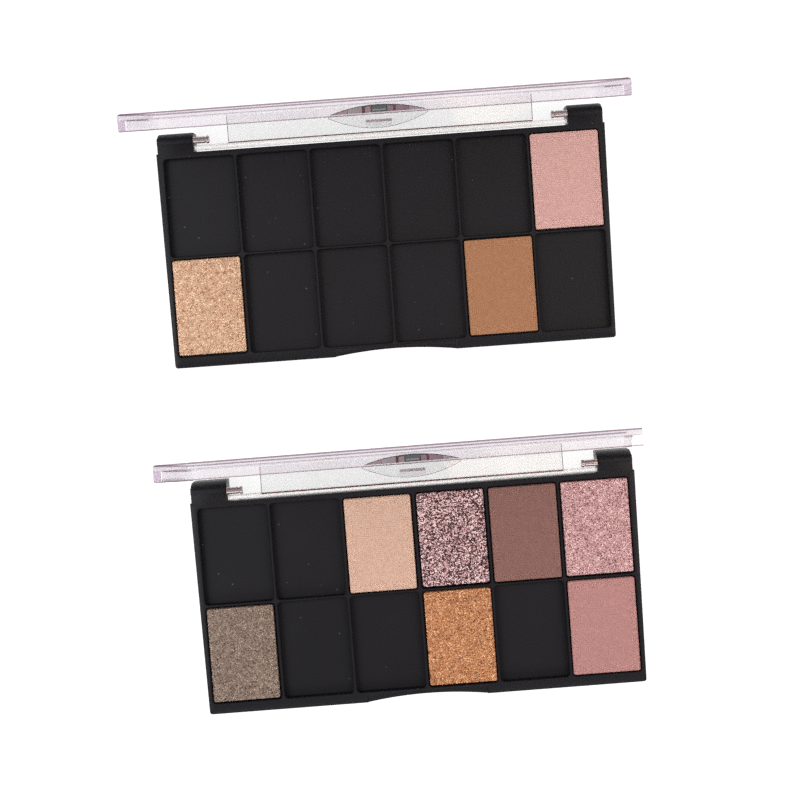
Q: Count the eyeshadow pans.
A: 10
